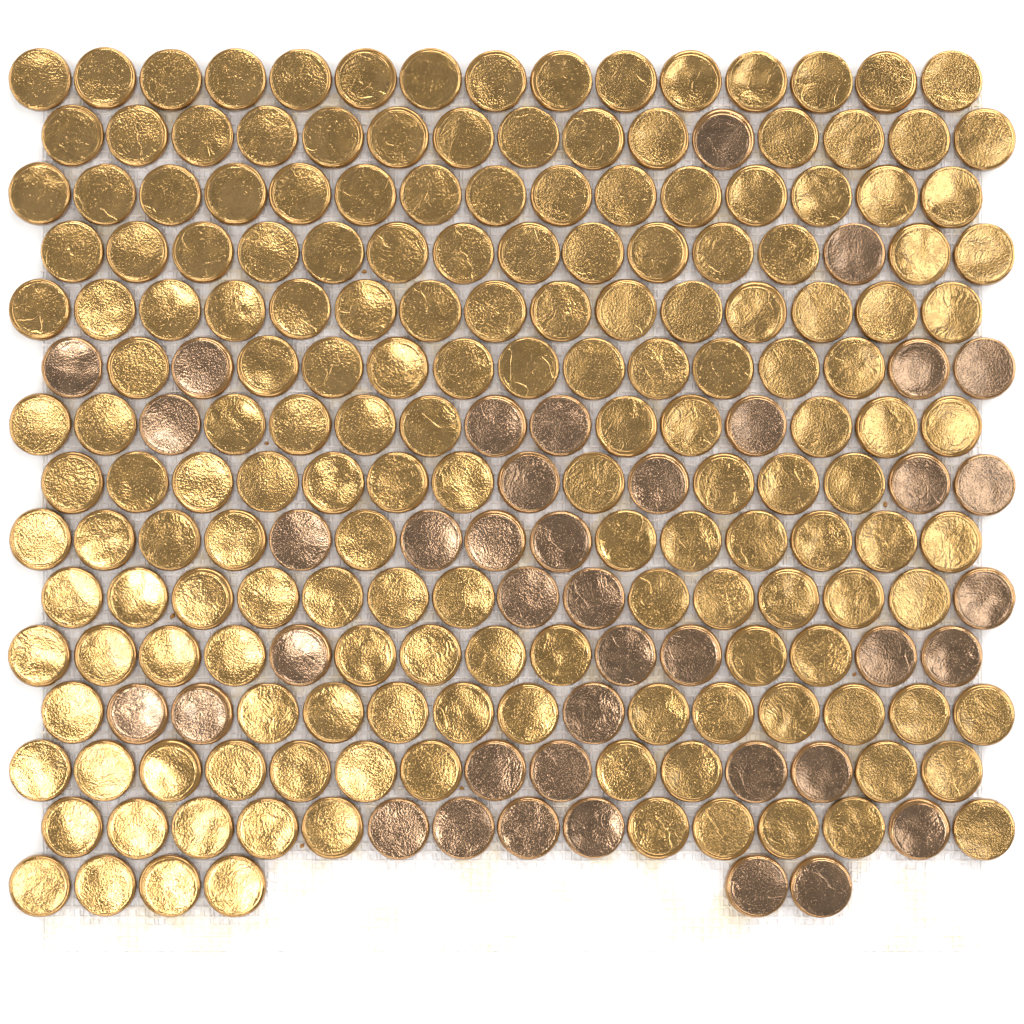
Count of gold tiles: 176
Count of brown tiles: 40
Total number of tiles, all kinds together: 216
